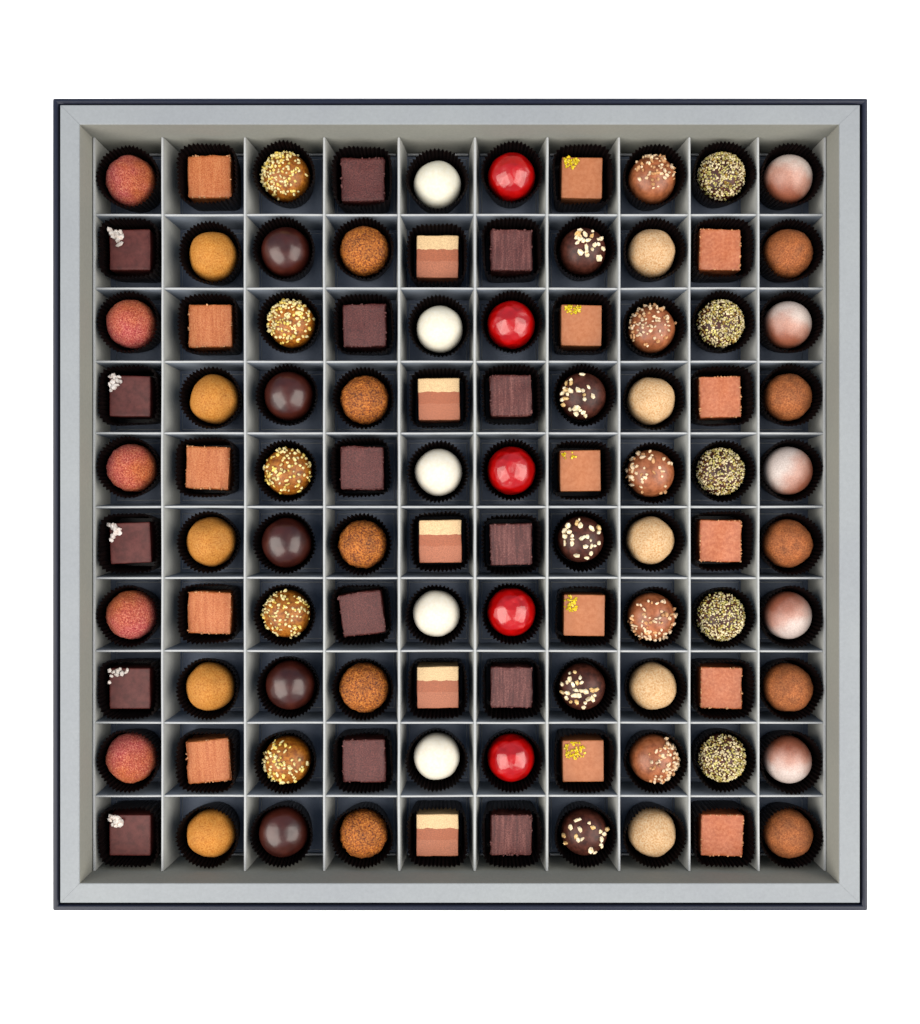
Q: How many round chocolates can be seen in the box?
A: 65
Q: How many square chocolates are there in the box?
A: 35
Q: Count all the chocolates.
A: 100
